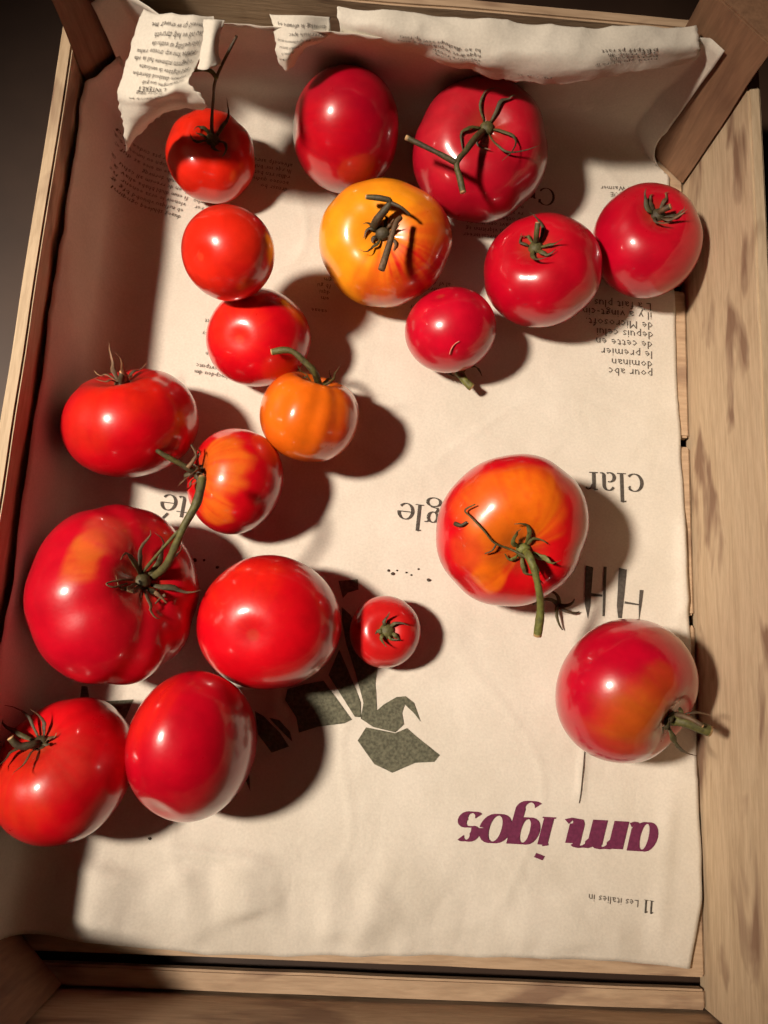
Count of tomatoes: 19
